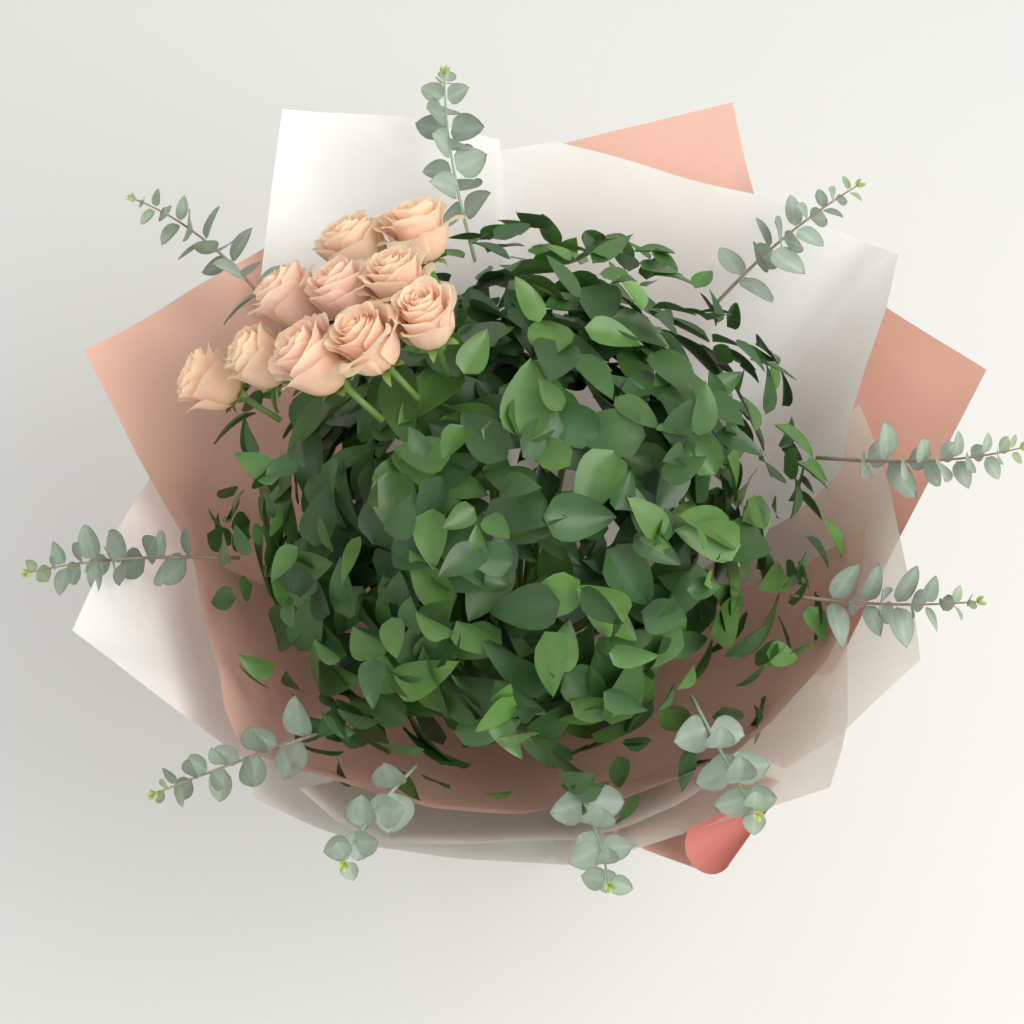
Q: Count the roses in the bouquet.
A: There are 10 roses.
